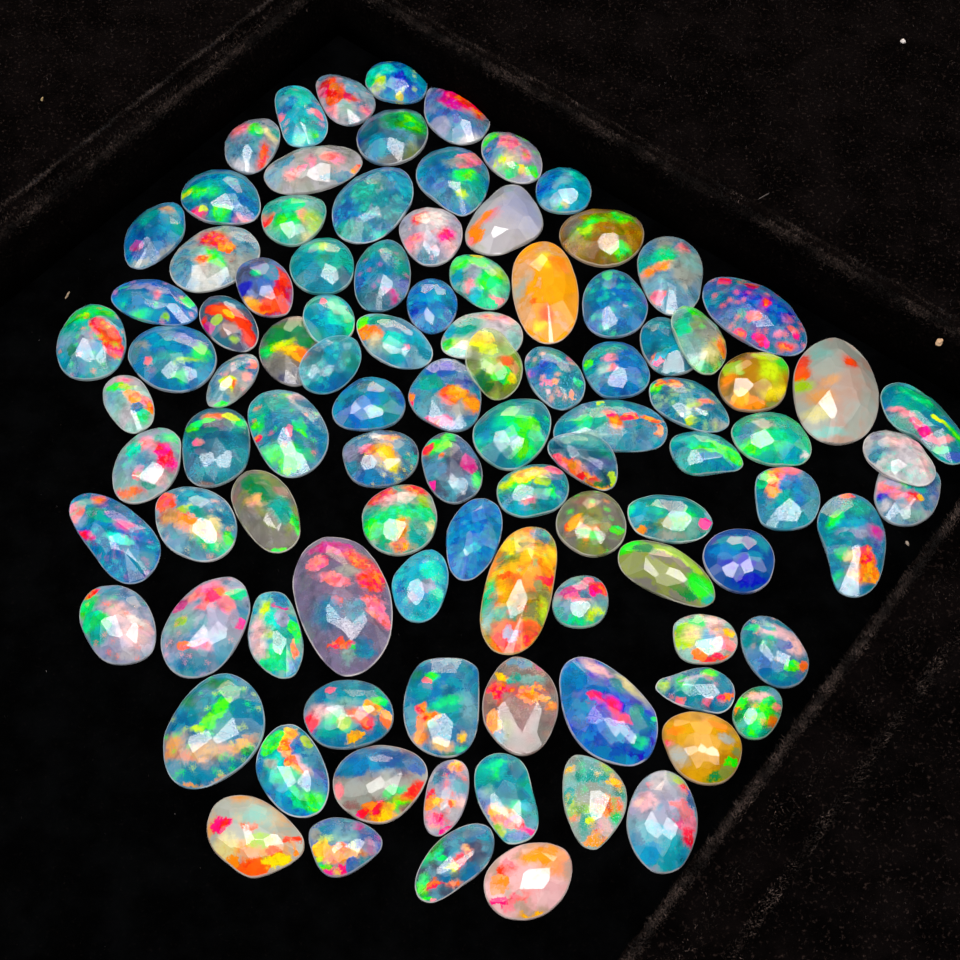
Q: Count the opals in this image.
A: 100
